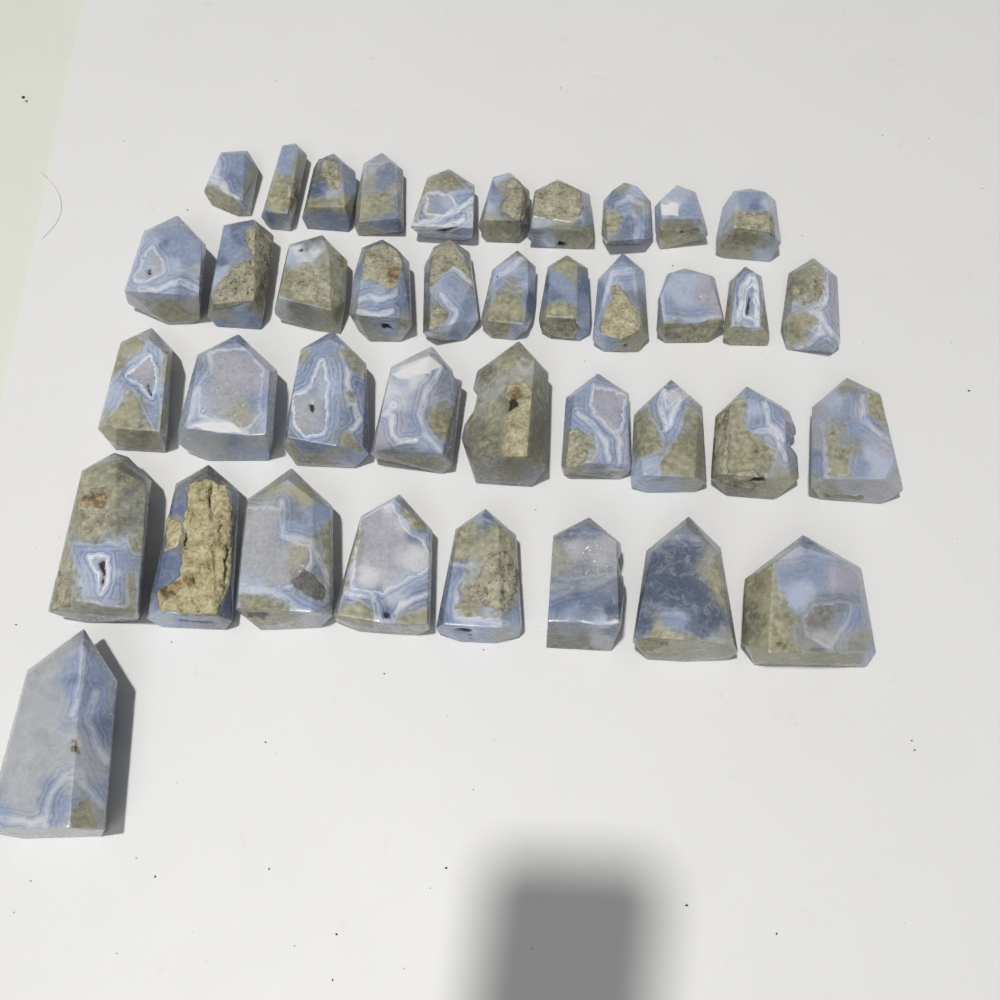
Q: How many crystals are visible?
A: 39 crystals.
